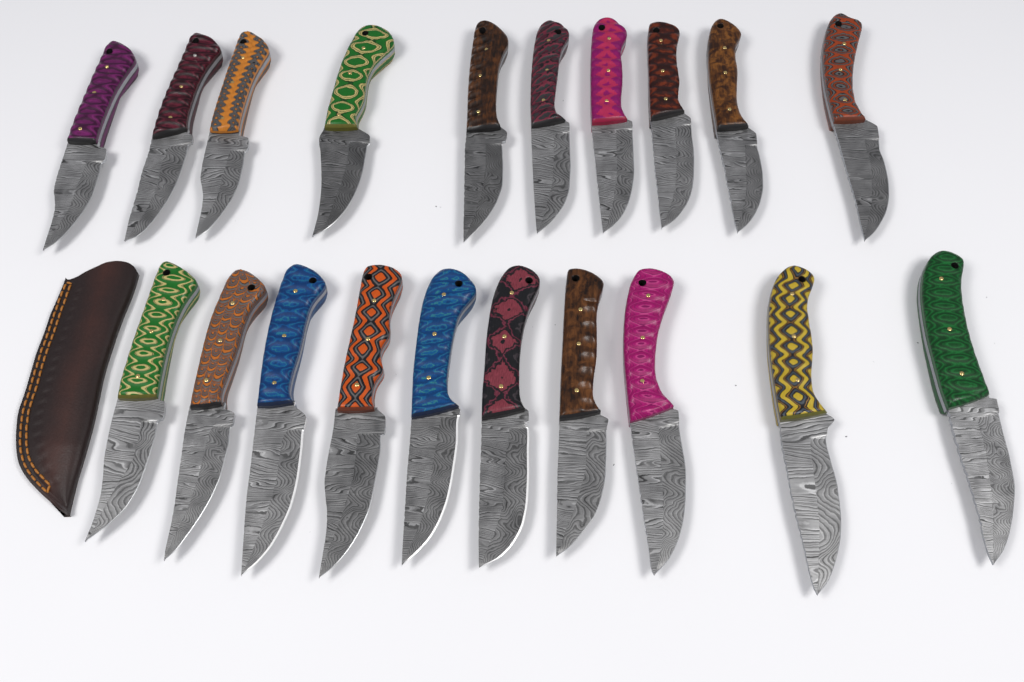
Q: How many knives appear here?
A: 20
